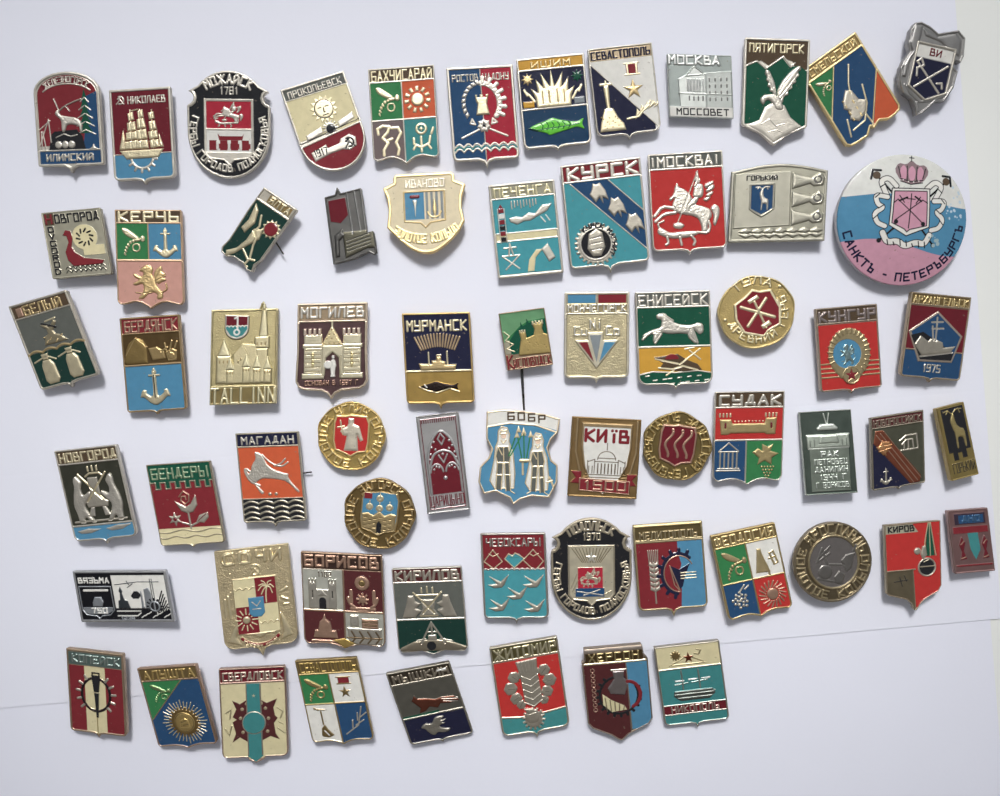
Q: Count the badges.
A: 65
